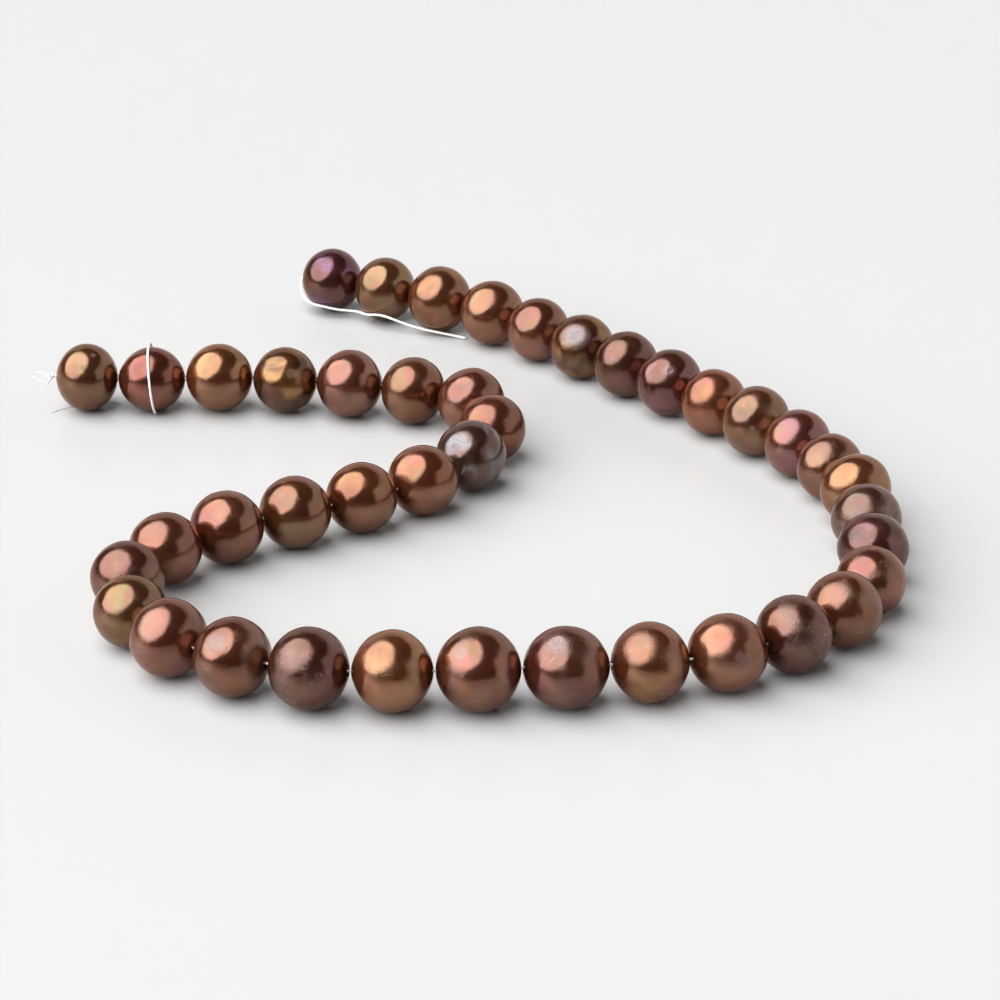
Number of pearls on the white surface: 42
